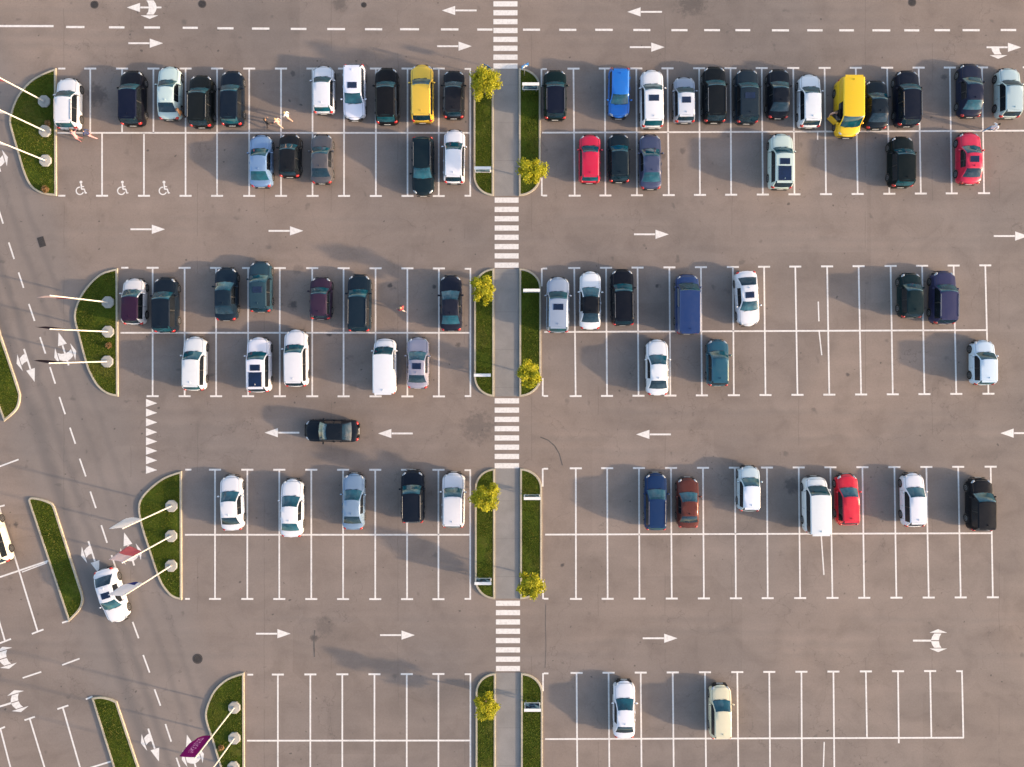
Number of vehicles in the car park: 73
